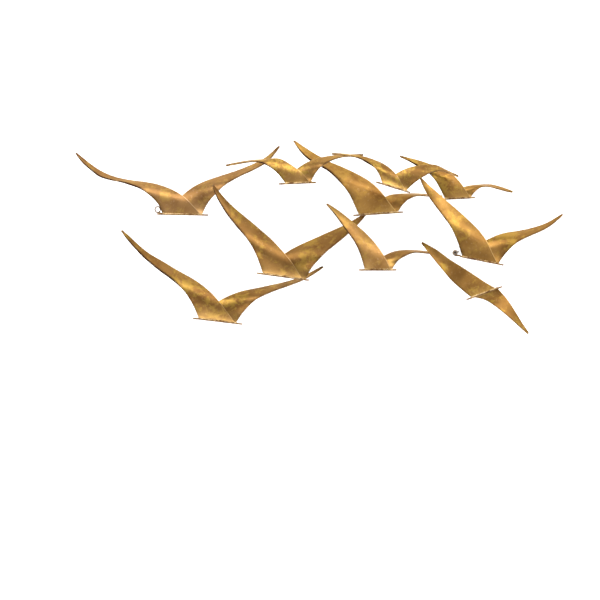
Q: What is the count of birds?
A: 10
